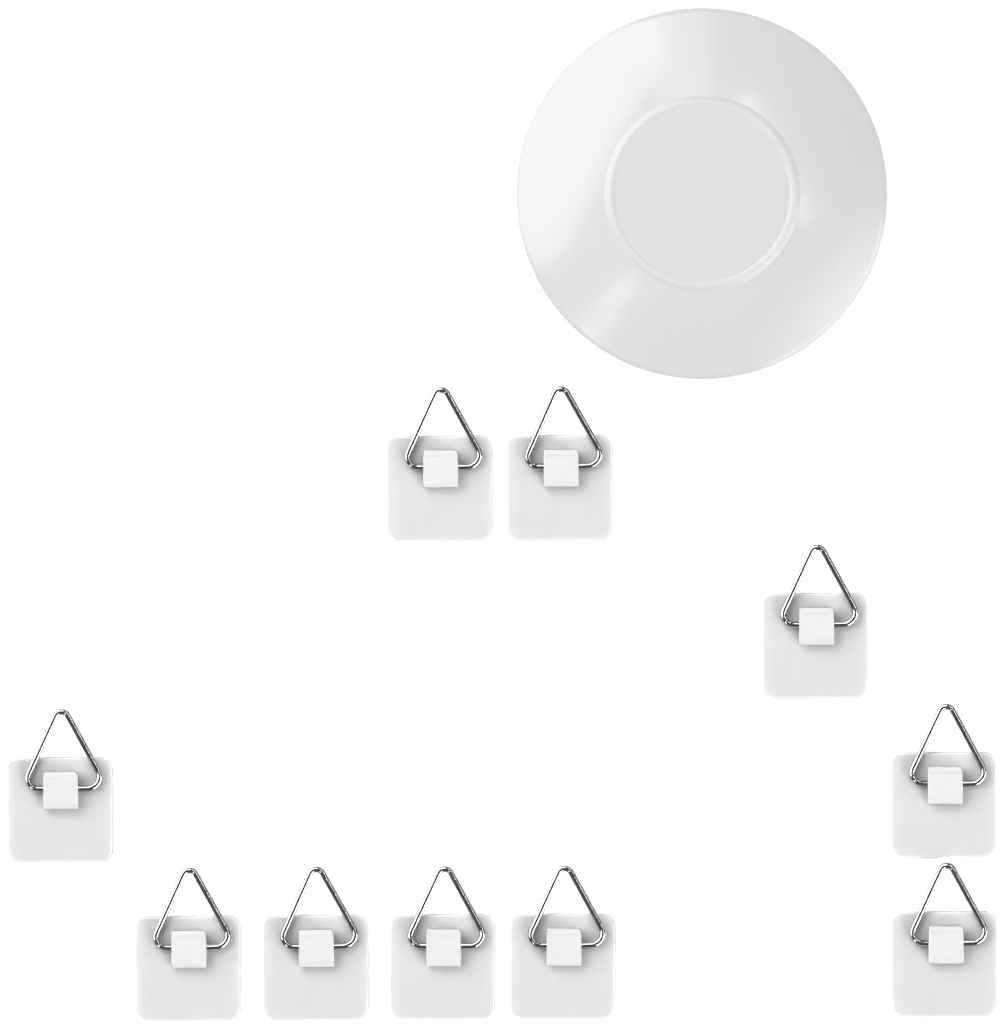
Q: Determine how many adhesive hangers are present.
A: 10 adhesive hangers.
